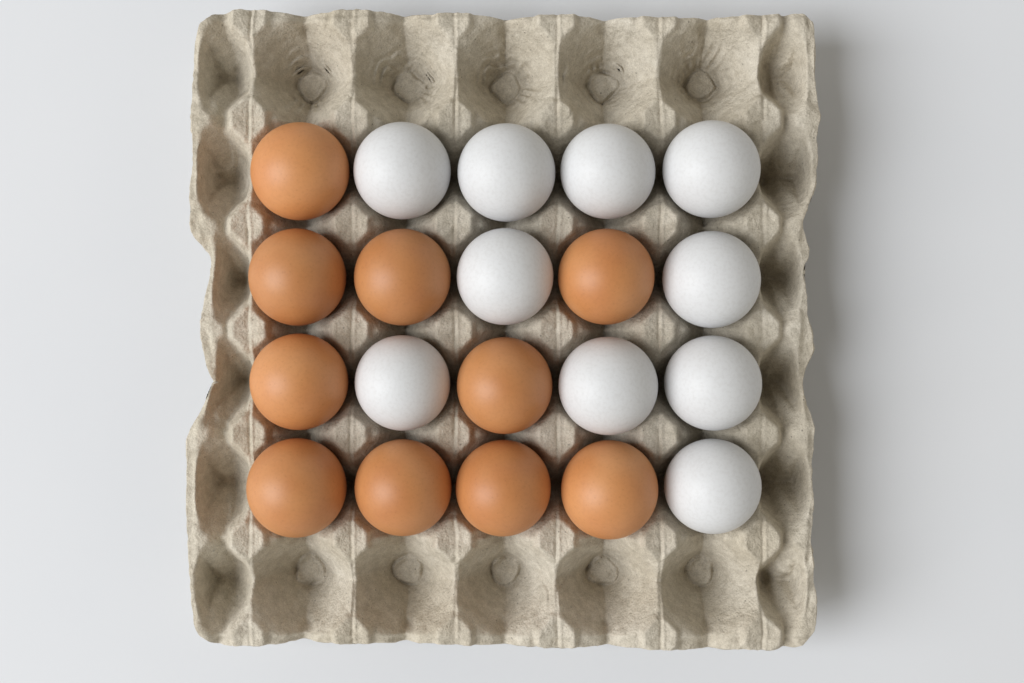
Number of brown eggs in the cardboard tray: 10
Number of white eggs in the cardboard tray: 10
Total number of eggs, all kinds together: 20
